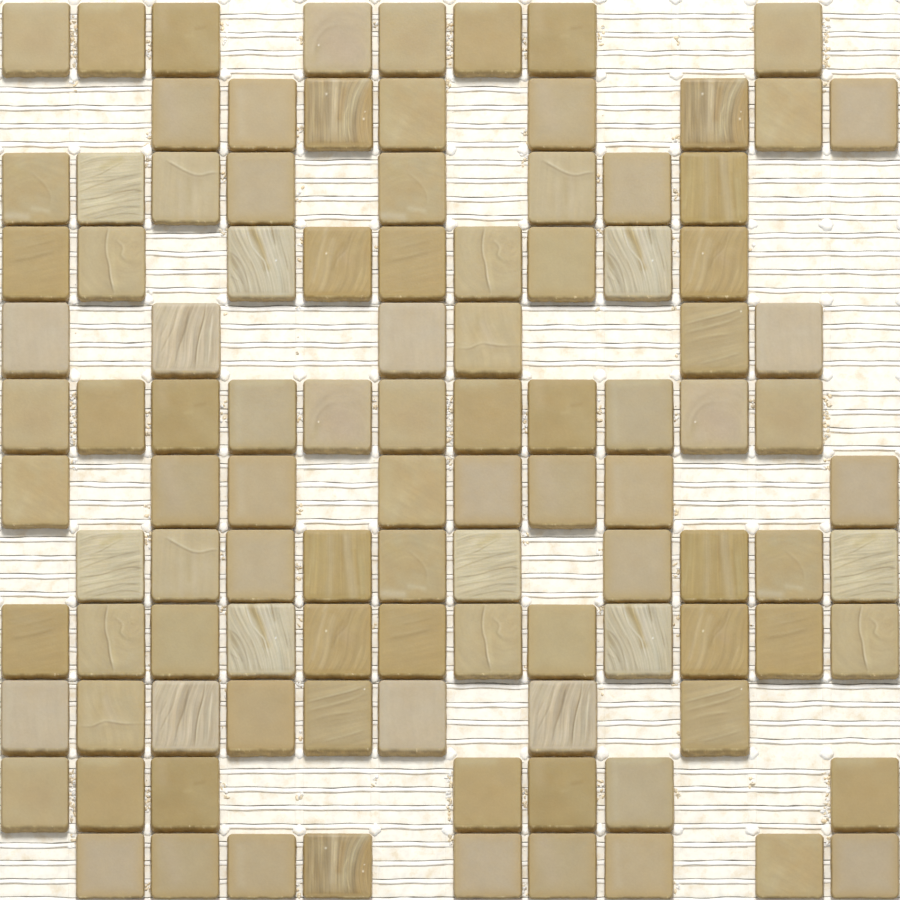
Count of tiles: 104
